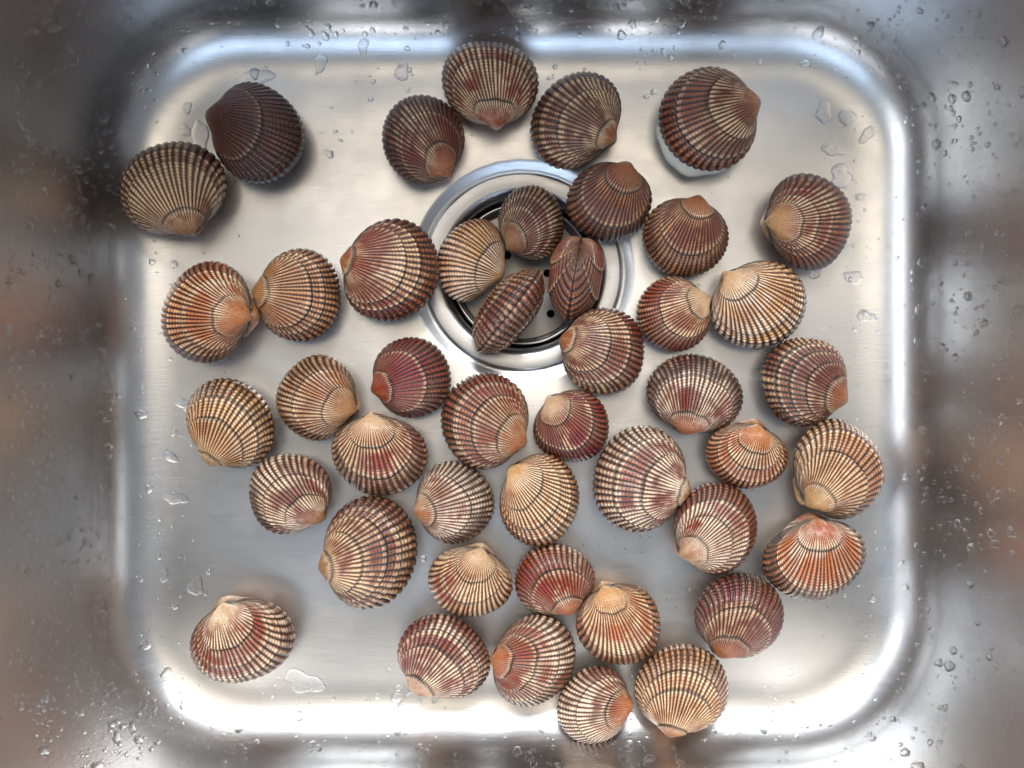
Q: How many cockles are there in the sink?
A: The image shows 45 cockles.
